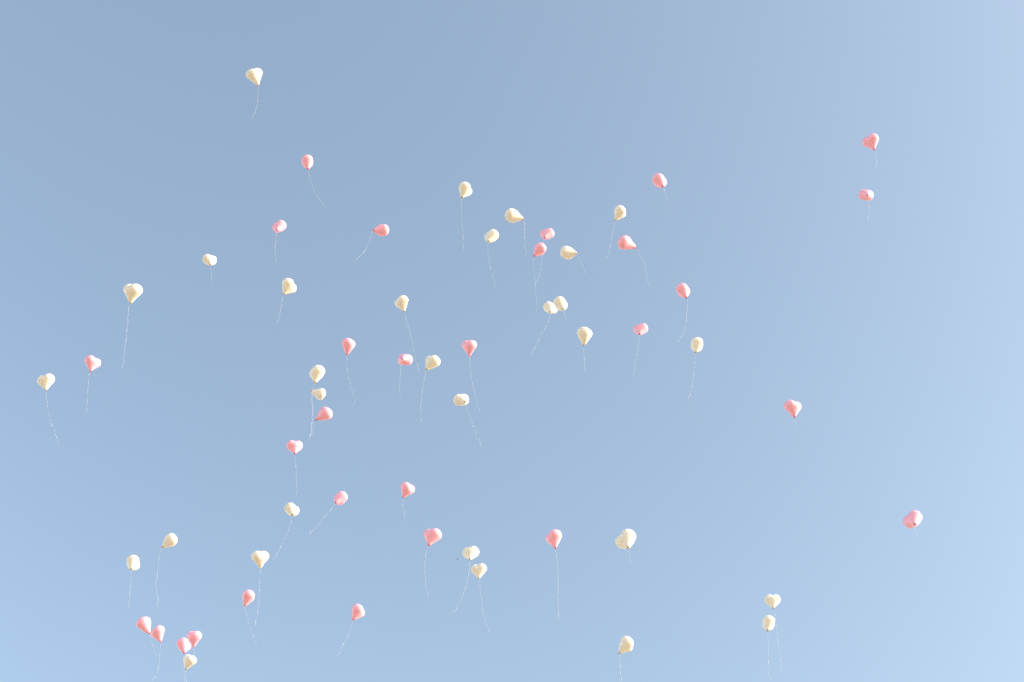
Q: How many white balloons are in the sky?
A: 30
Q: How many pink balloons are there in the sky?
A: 29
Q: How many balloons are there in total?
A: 59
